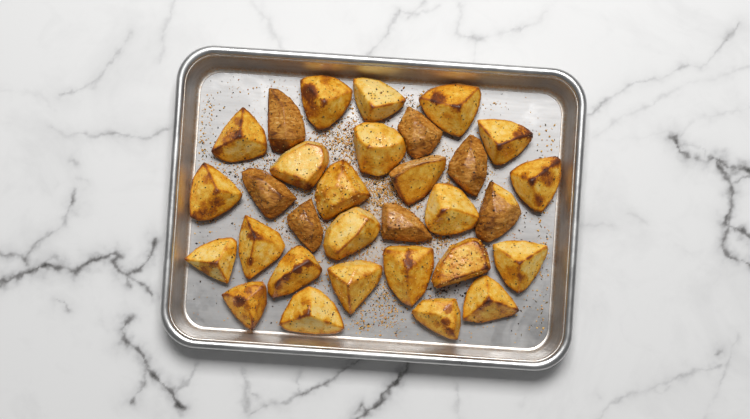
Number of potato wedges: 31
